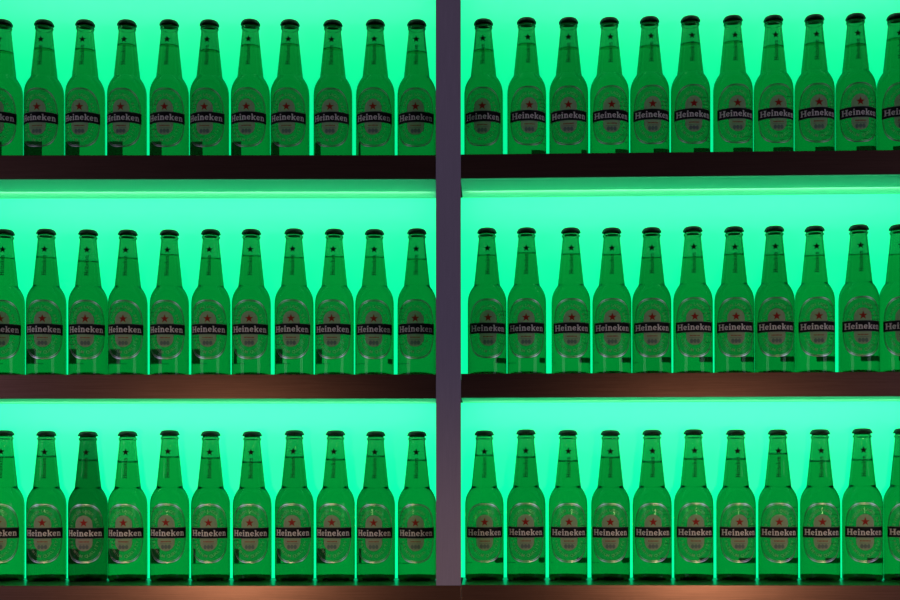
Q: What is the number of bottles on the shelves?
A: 66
